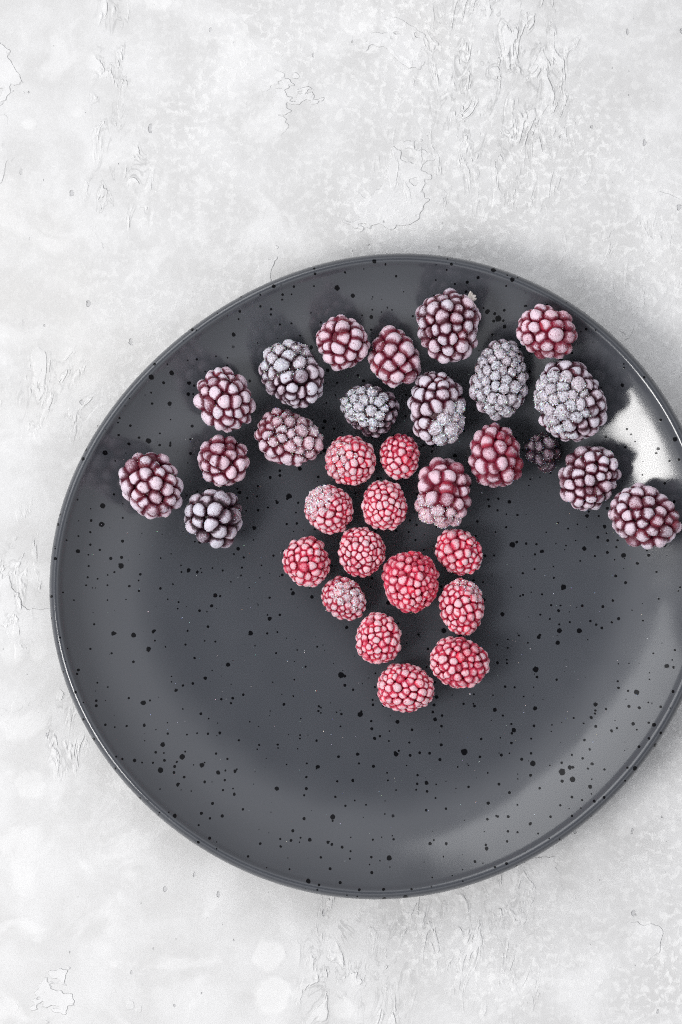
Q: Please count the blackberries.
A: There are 19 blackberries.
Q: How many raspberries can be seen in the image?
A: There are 13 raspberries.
